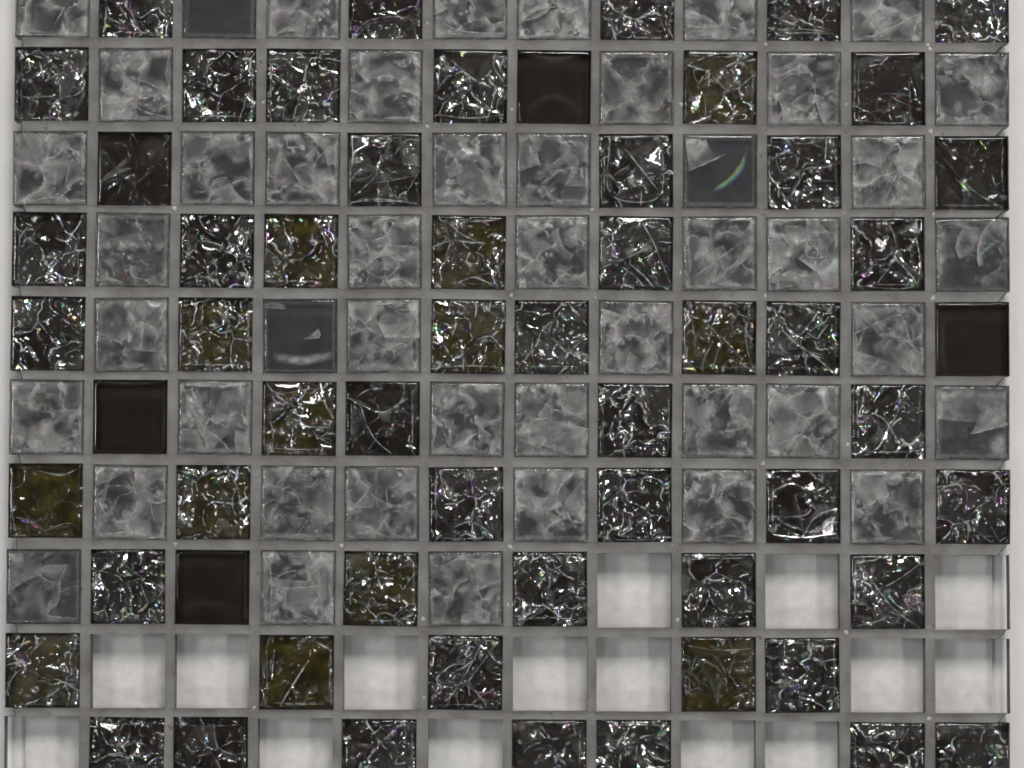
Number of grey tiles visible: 46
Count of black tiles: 46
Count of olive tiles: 13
